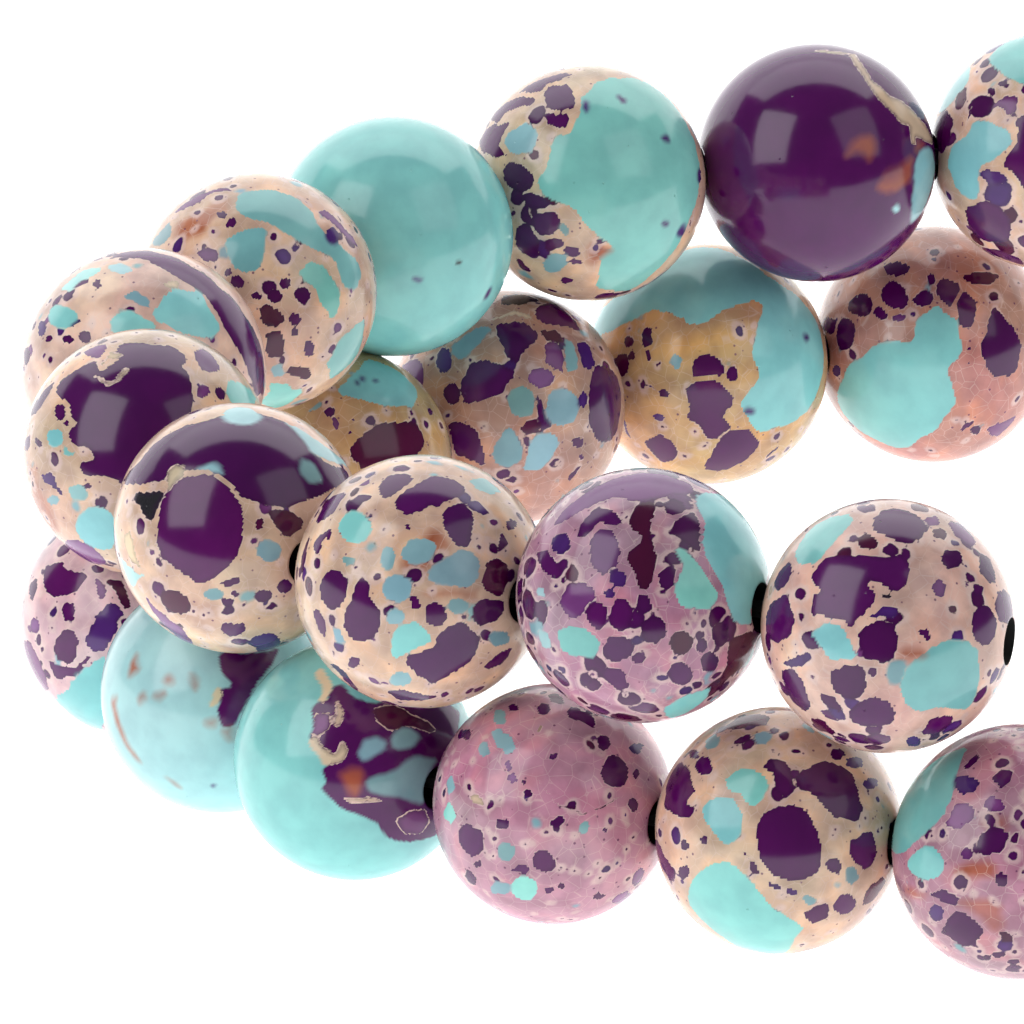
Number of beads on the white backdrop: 21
